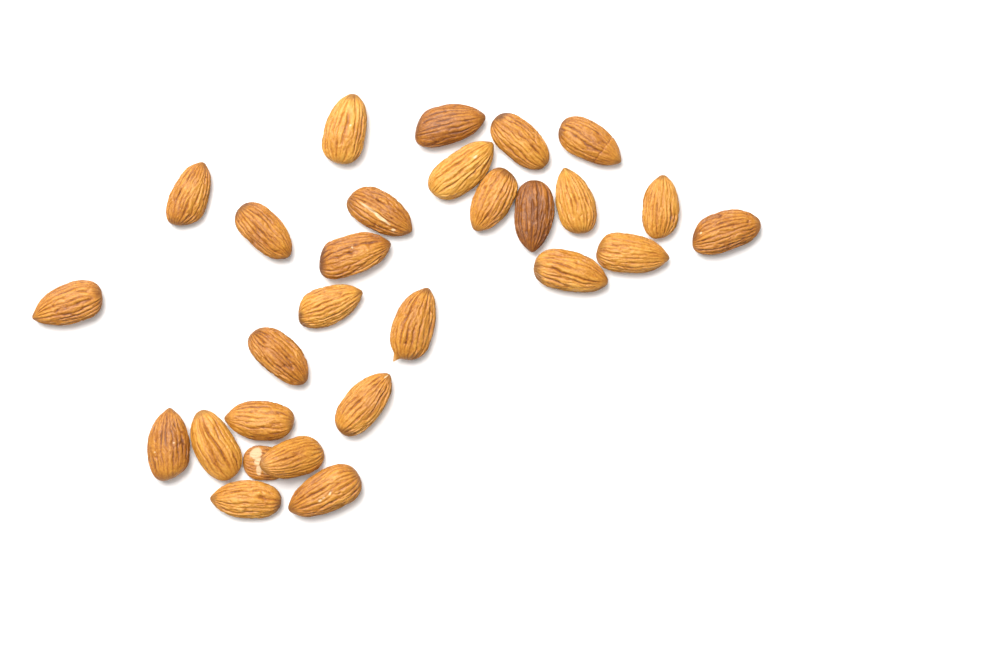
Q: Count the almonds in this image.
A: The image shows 28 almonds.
